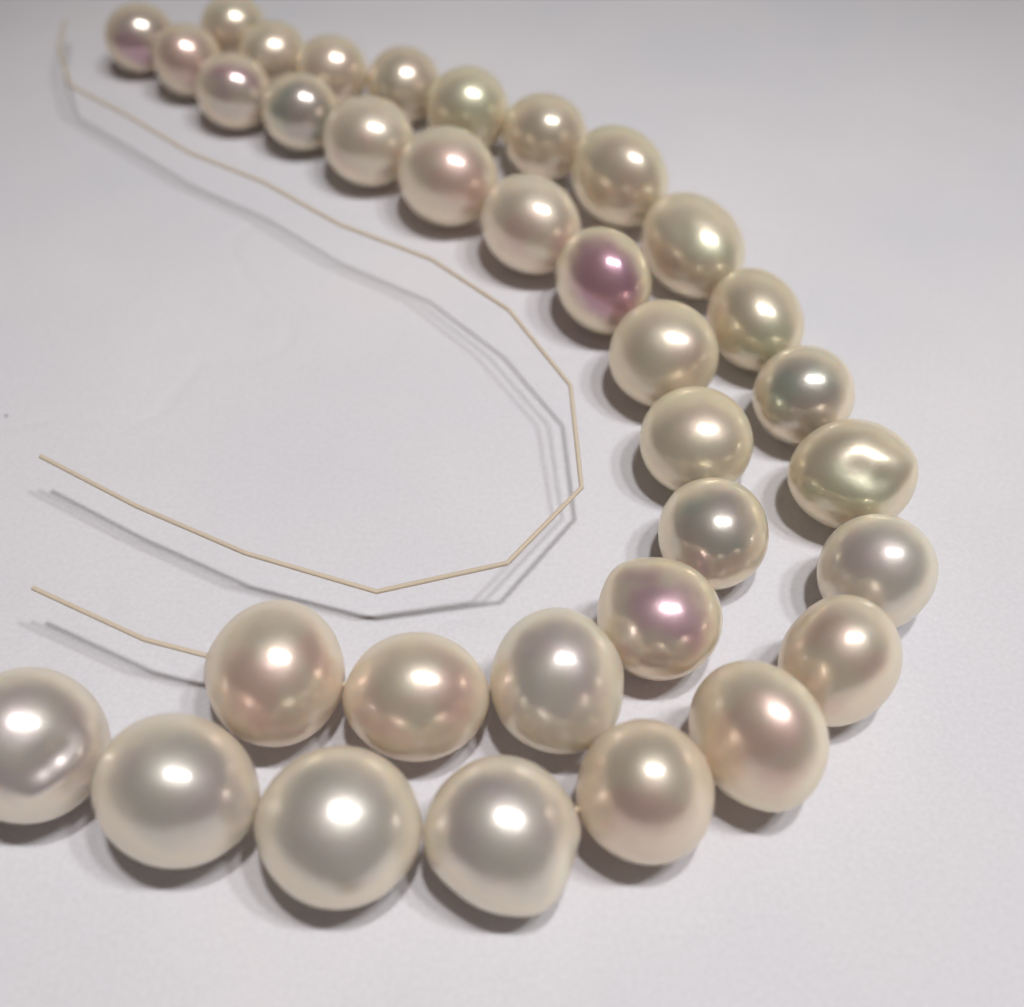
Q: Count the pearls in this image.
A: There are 34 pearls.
